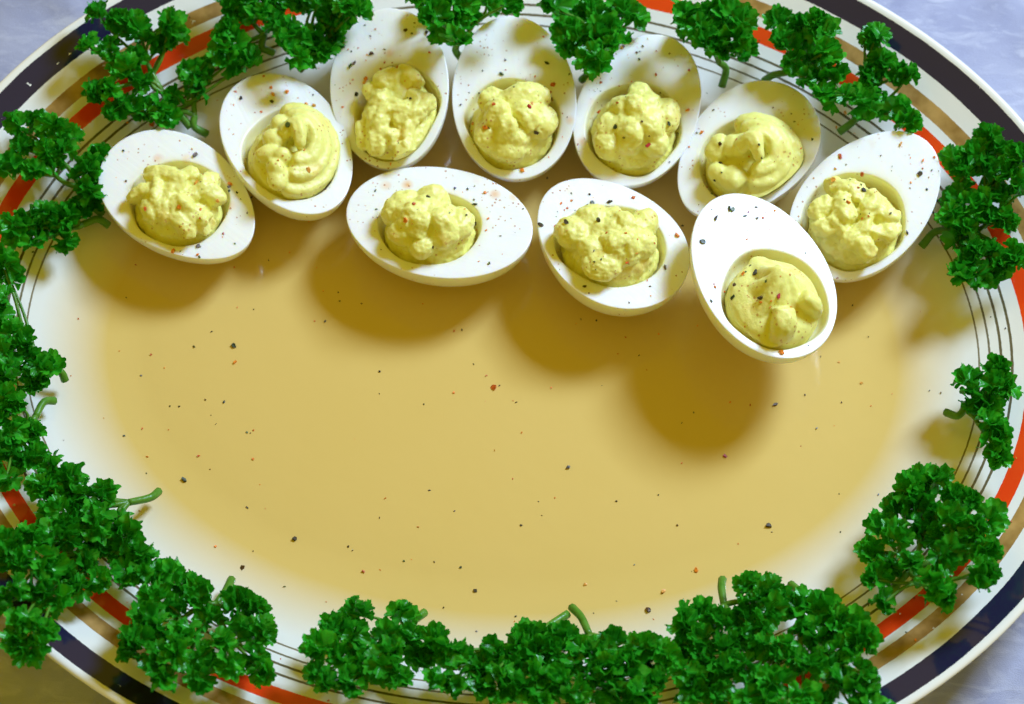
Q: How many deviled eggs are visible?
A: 10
